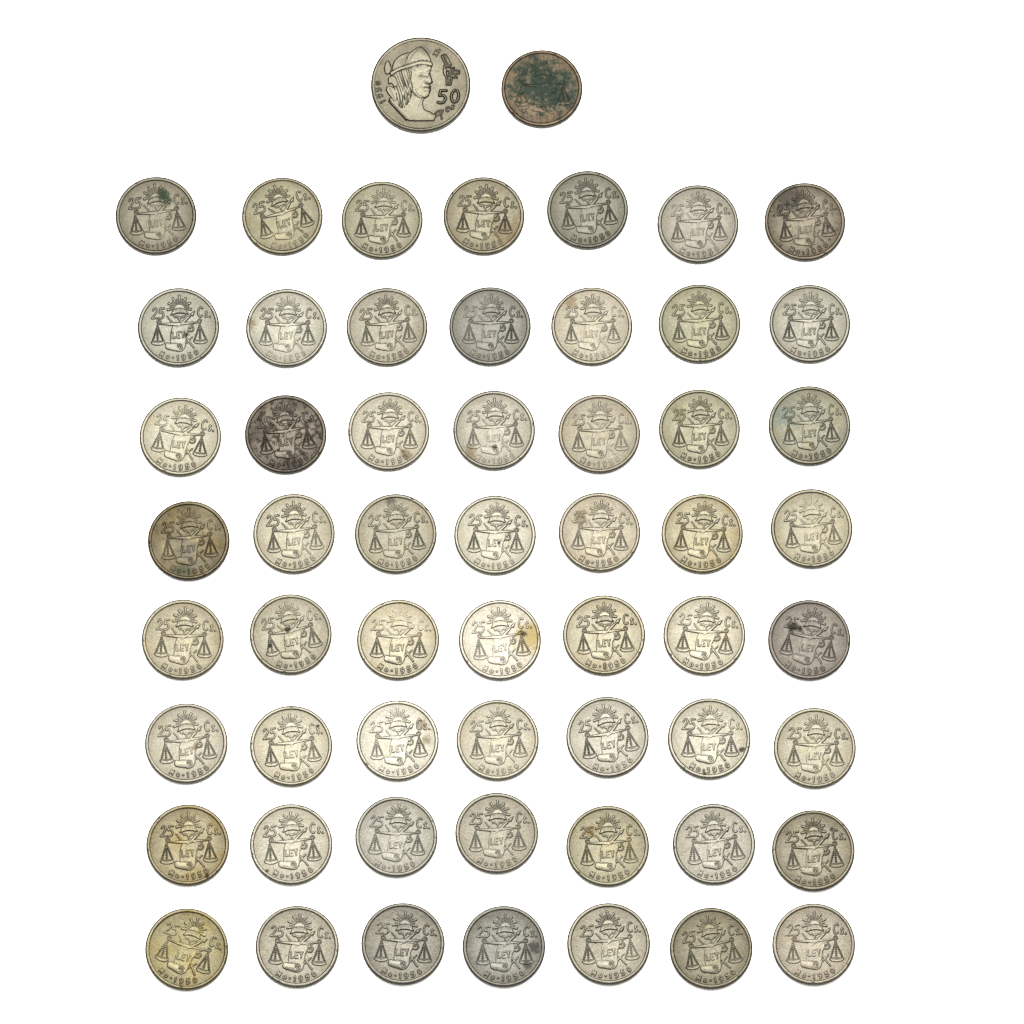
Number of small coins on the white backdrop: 57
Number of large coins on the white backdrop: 1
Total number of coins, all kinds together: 58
